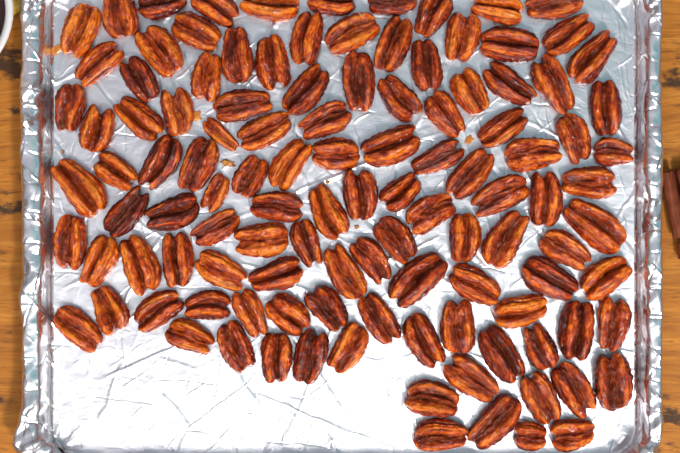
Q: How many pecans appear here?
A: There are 115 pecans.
